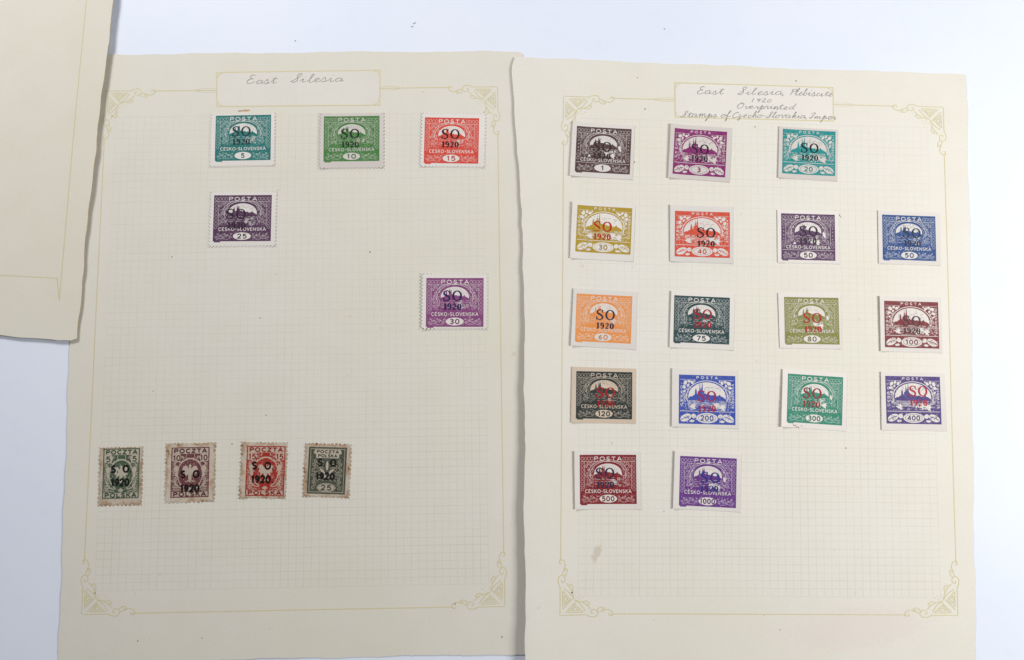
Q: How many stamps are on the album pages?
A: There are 26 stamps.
